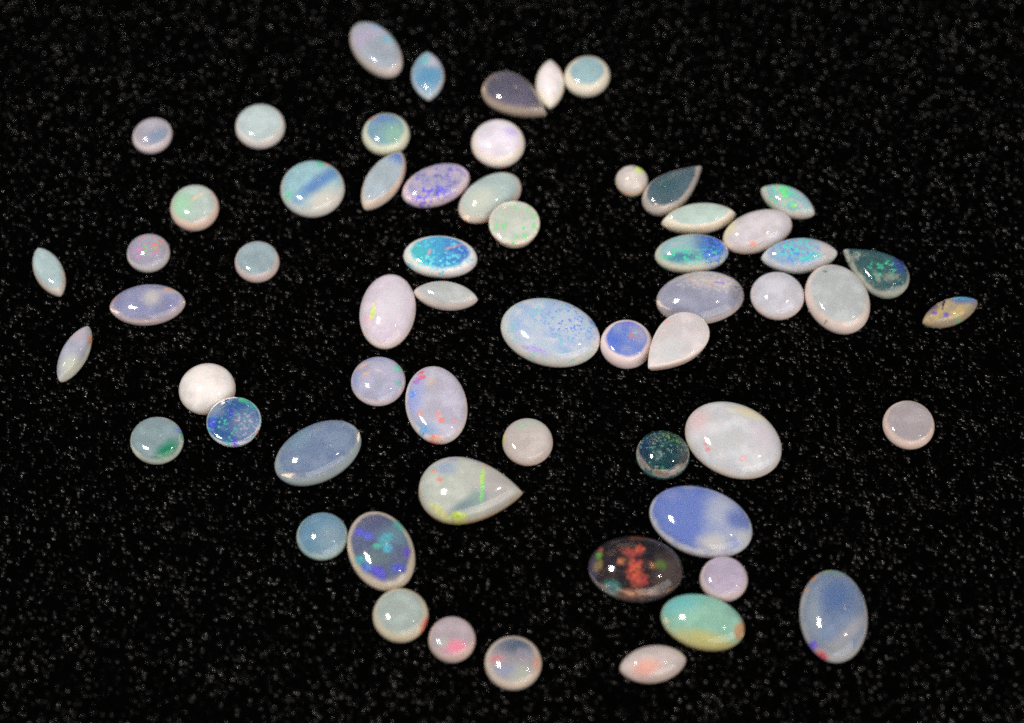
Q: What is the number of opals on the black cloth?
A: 60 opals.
